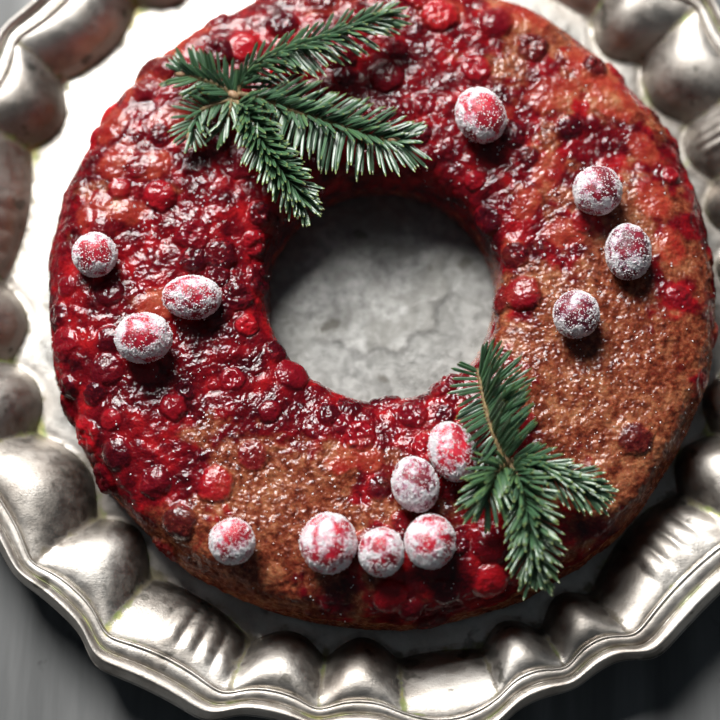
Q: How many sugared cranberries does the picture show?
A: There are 13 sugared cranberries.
